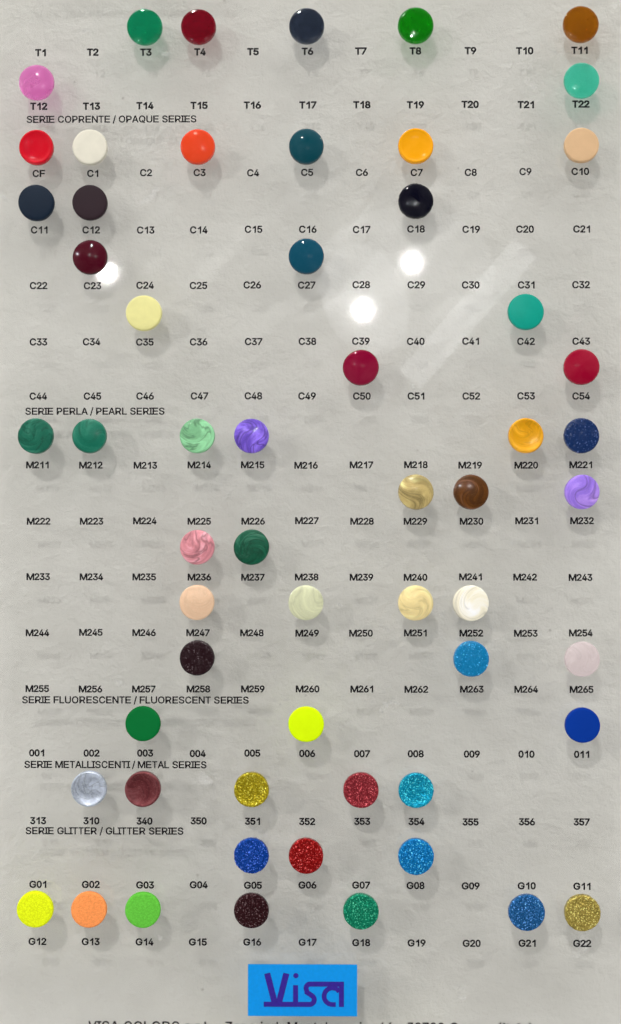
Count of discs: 58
